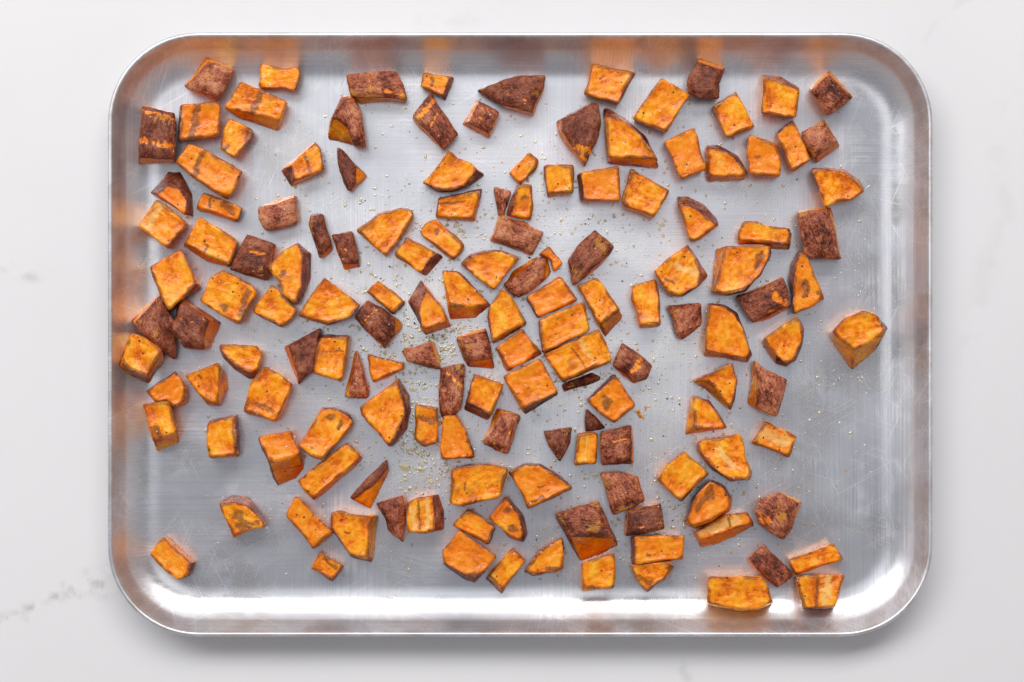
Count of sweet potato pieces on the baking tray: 146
